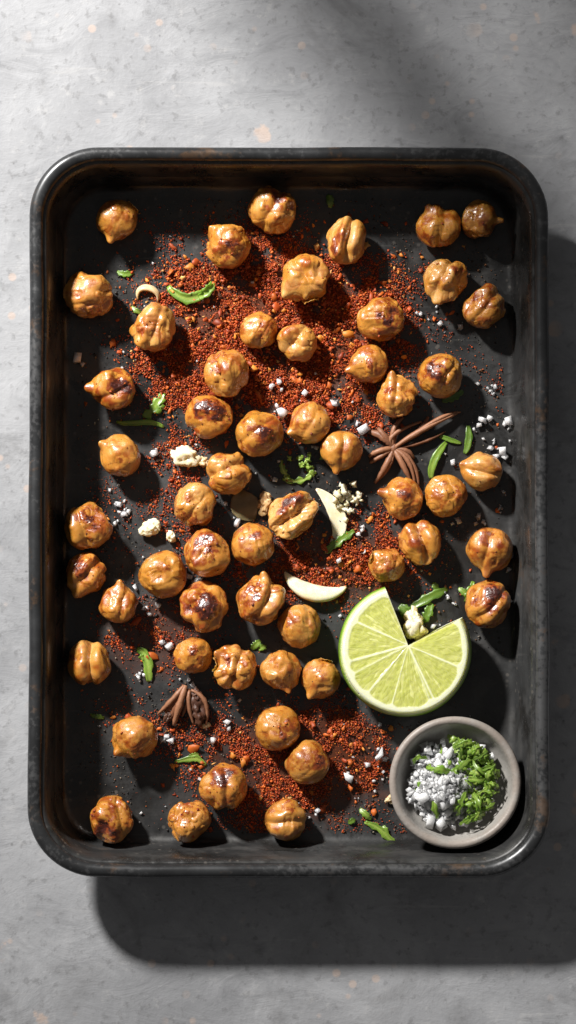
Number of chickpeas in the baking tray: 55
